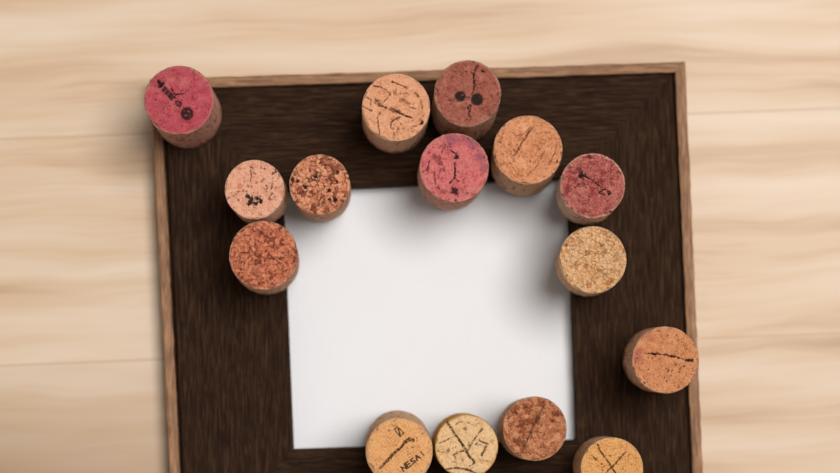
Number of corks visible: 15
